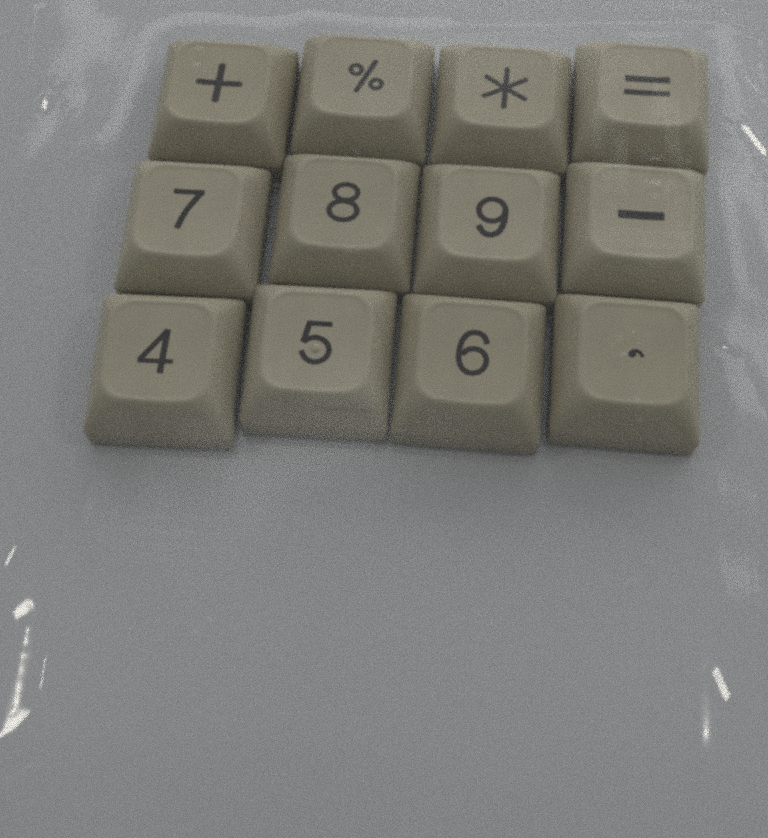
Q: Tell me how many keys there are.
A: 12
